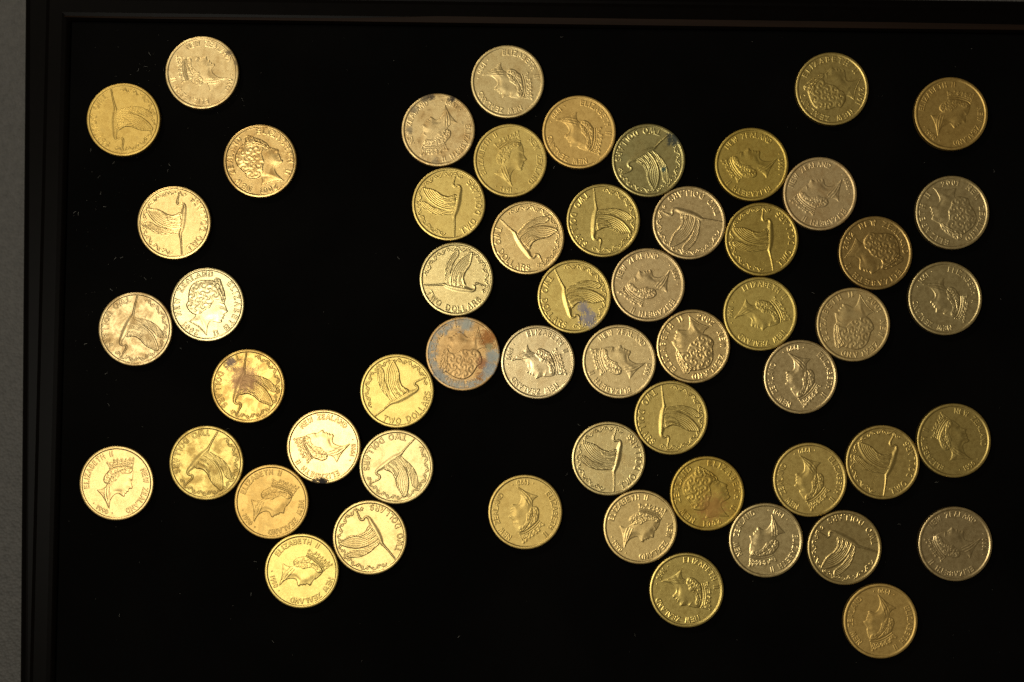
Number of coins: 55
